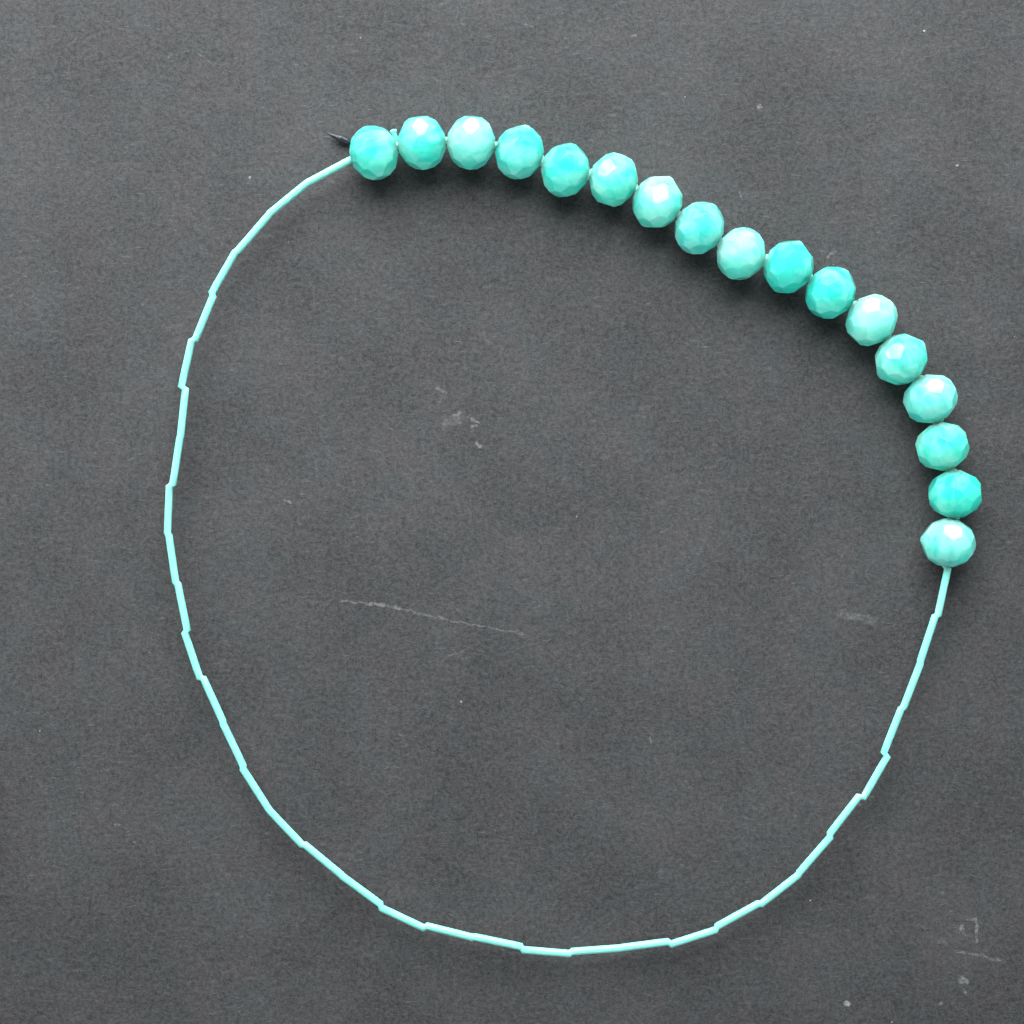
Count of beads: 17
